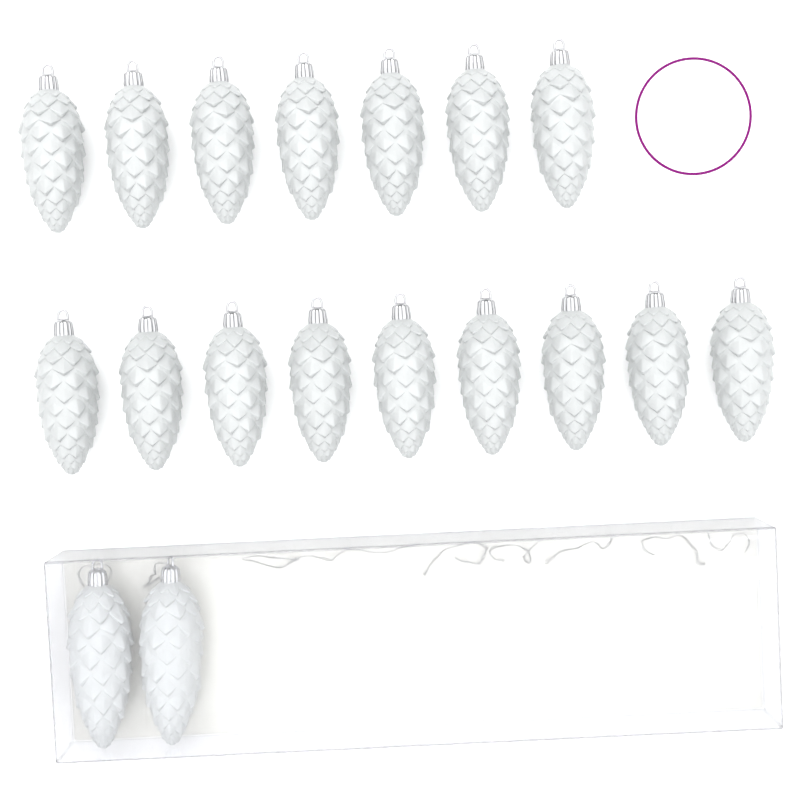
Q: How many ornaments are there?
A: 18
